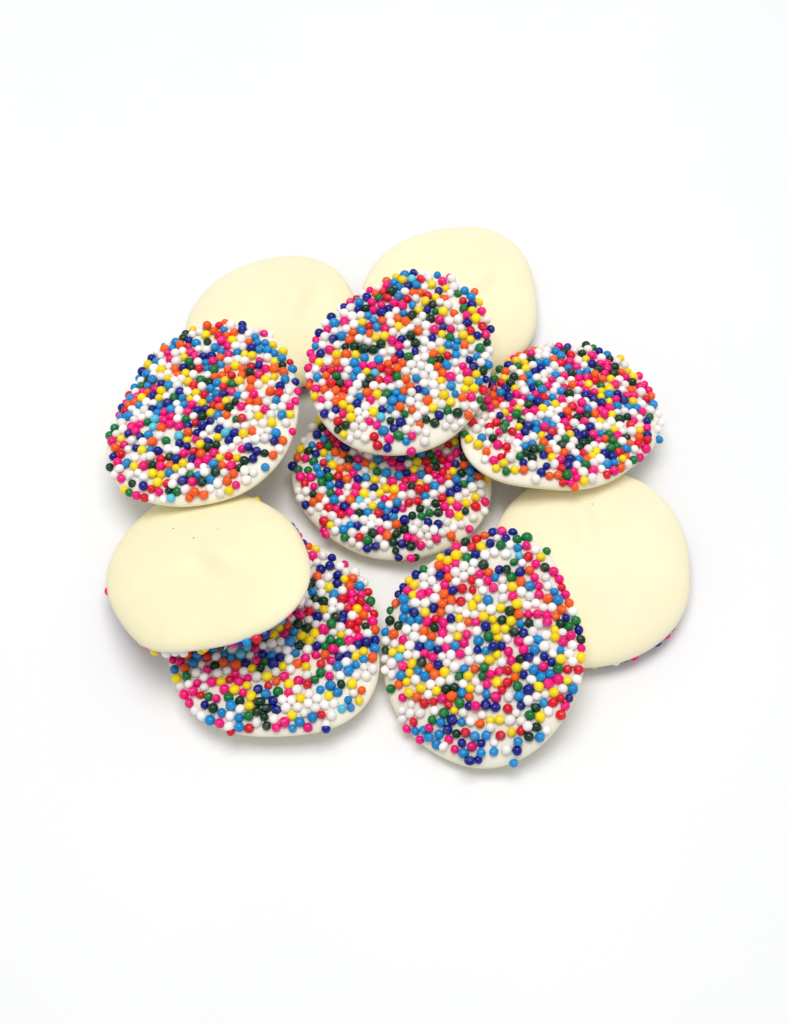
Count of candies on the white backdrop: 10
